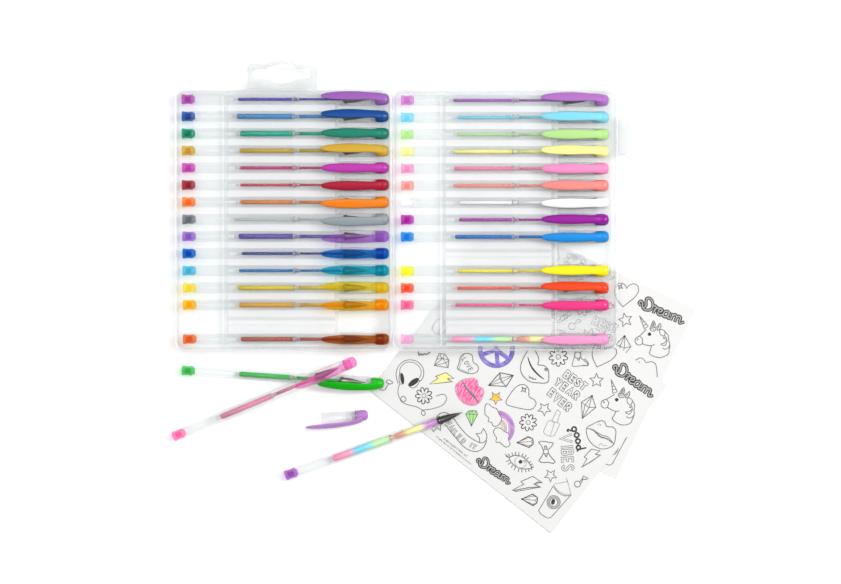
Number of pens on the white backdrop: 30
